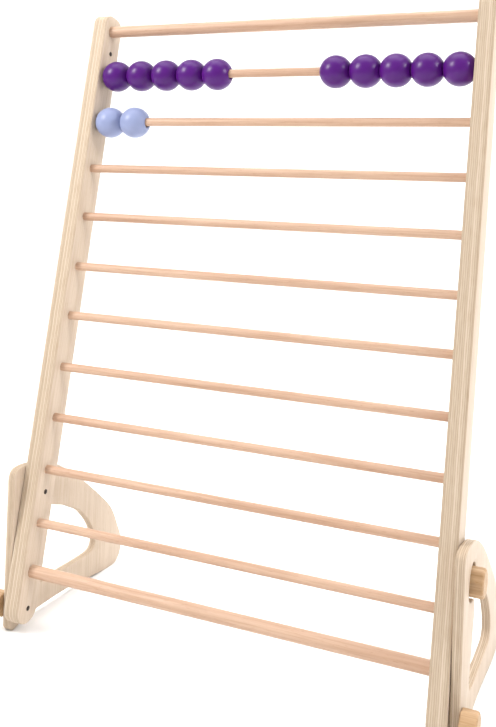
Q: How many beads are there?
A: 12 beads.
